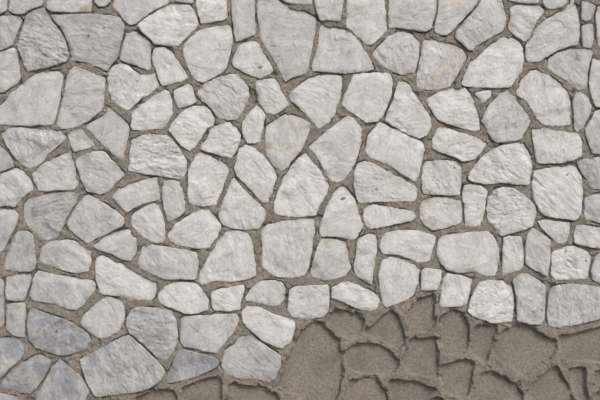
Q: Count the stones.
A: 135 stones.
